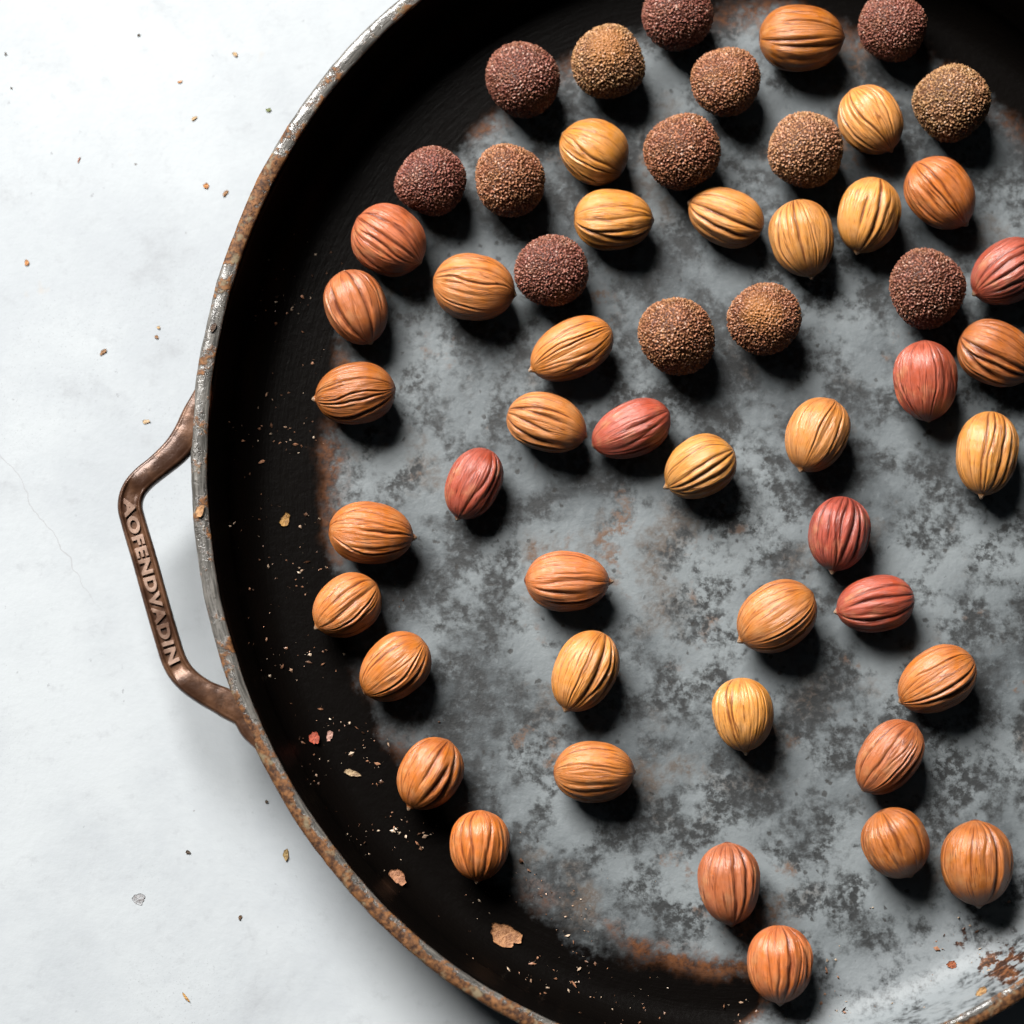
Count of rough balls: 14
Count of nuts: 40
